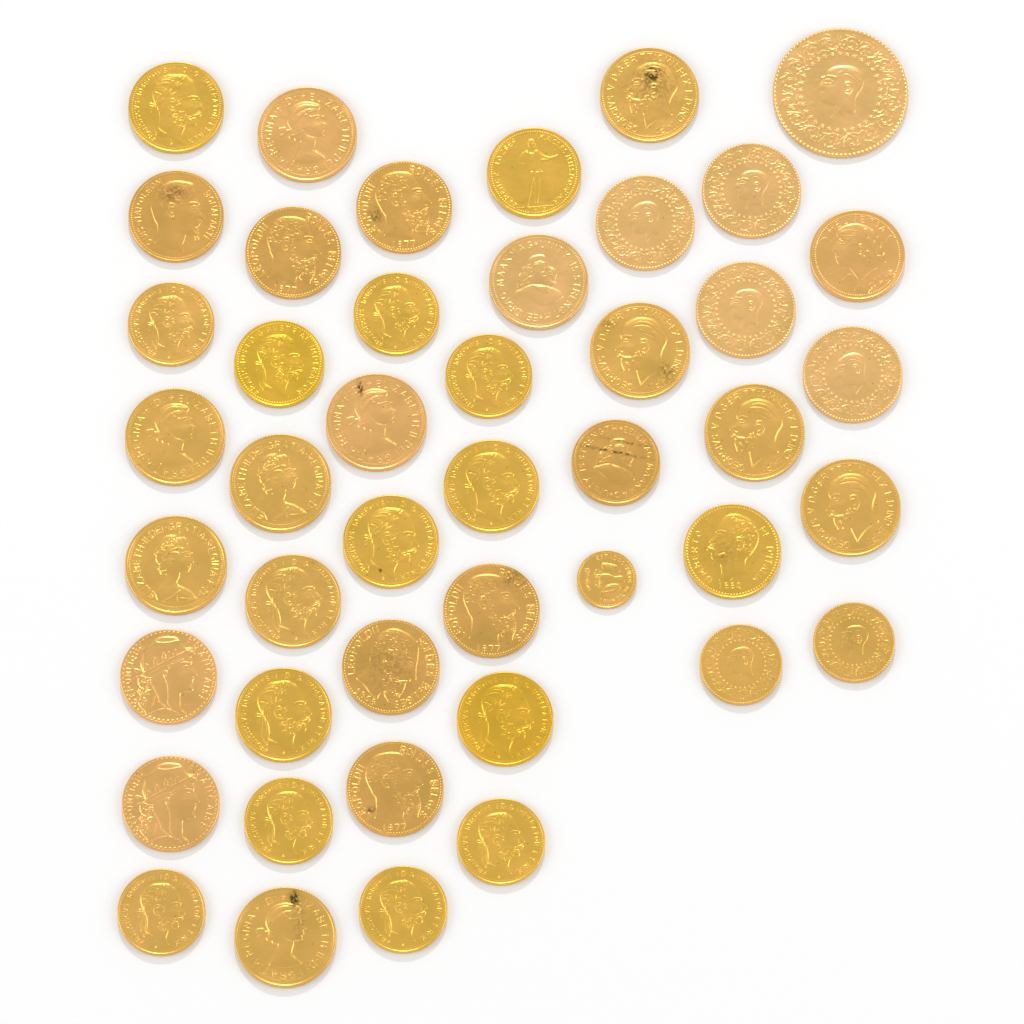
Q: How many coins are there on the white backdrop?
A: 45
